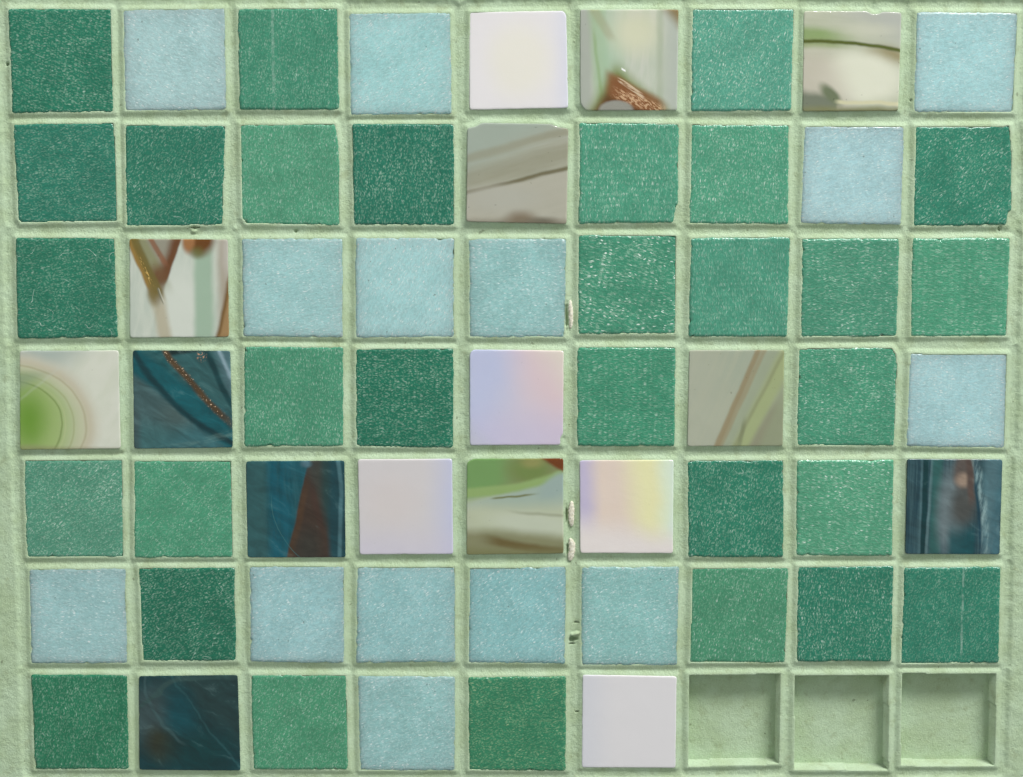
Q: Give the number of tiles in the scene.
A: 60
